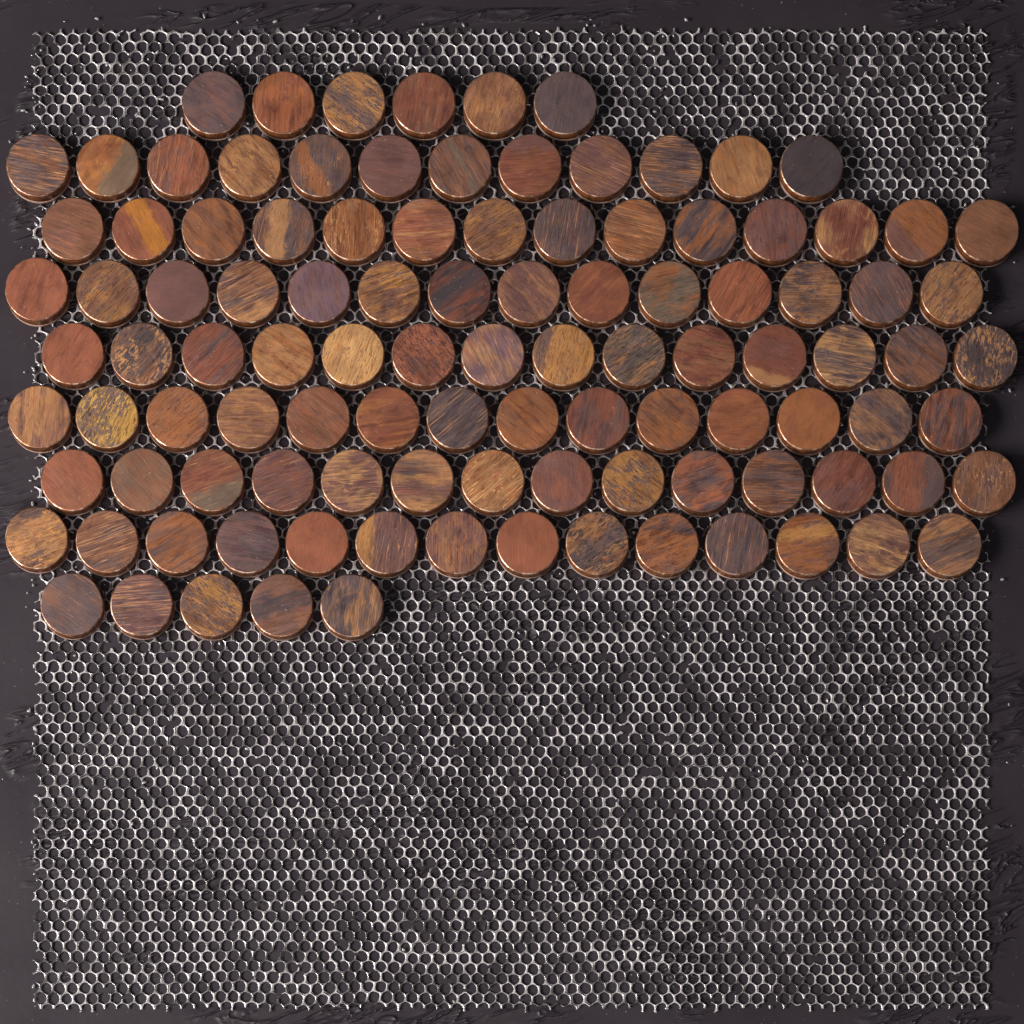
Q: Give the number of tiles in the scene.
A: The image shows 107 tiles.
